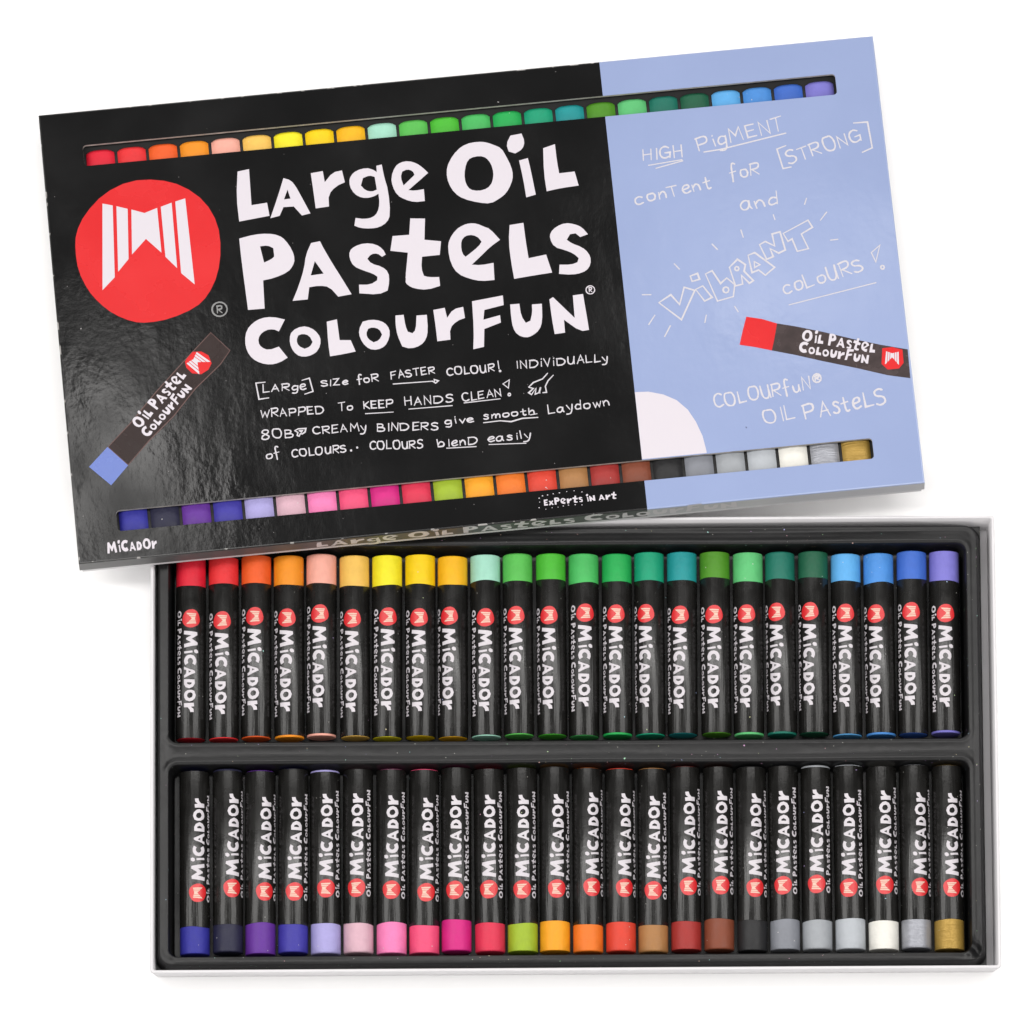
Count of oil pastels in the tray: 48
